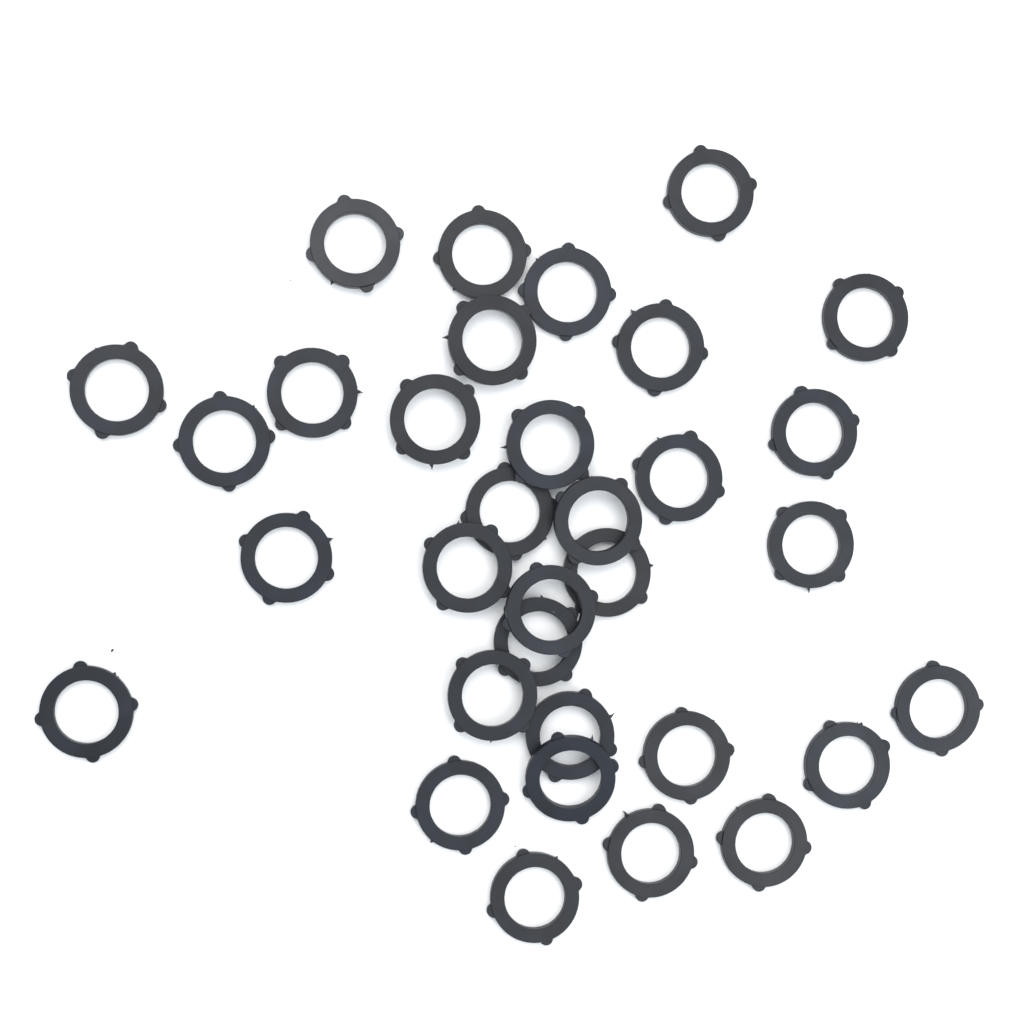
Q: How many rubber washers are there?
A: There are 33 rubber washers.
